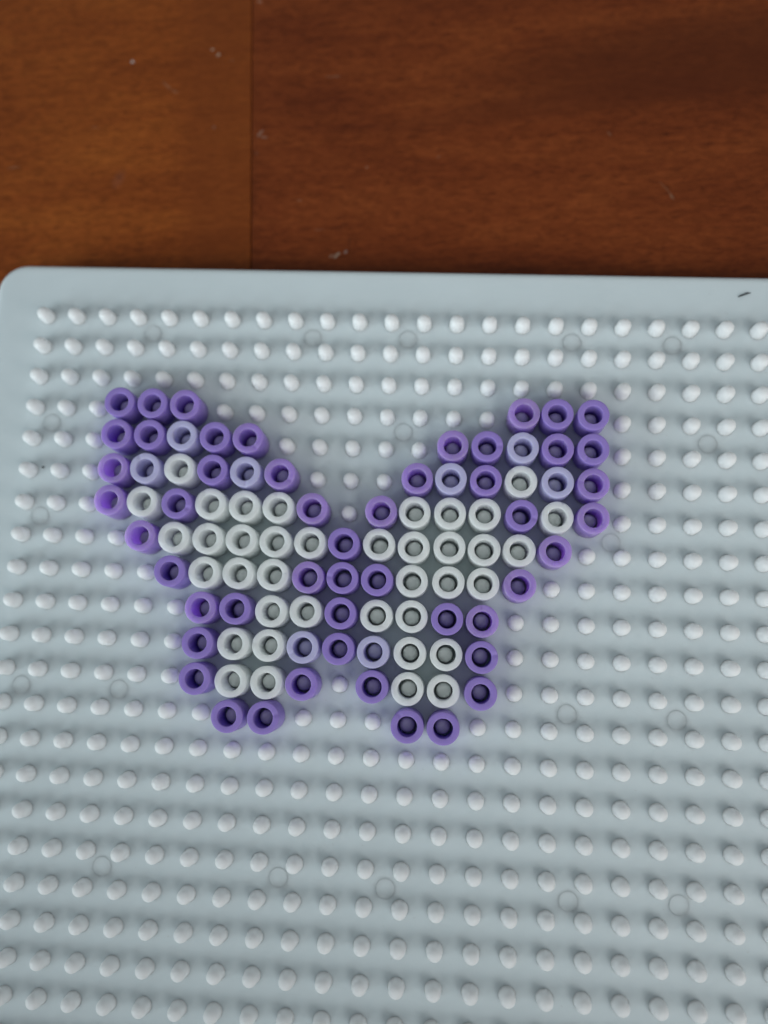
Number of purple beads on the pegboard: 50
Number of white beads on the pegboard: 38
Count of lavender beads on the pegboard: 8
